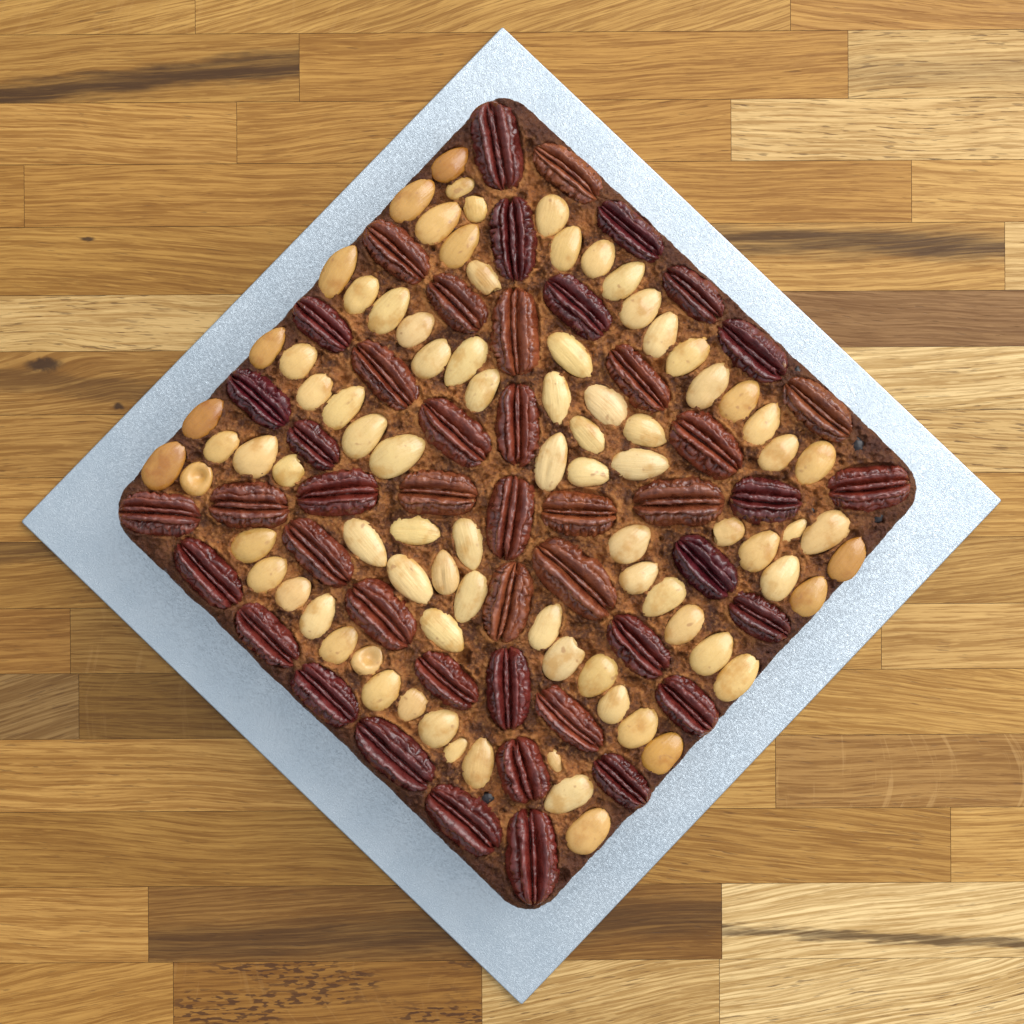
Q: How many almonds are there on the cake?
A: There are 86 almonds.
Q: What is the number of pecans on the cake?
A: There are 47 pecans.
